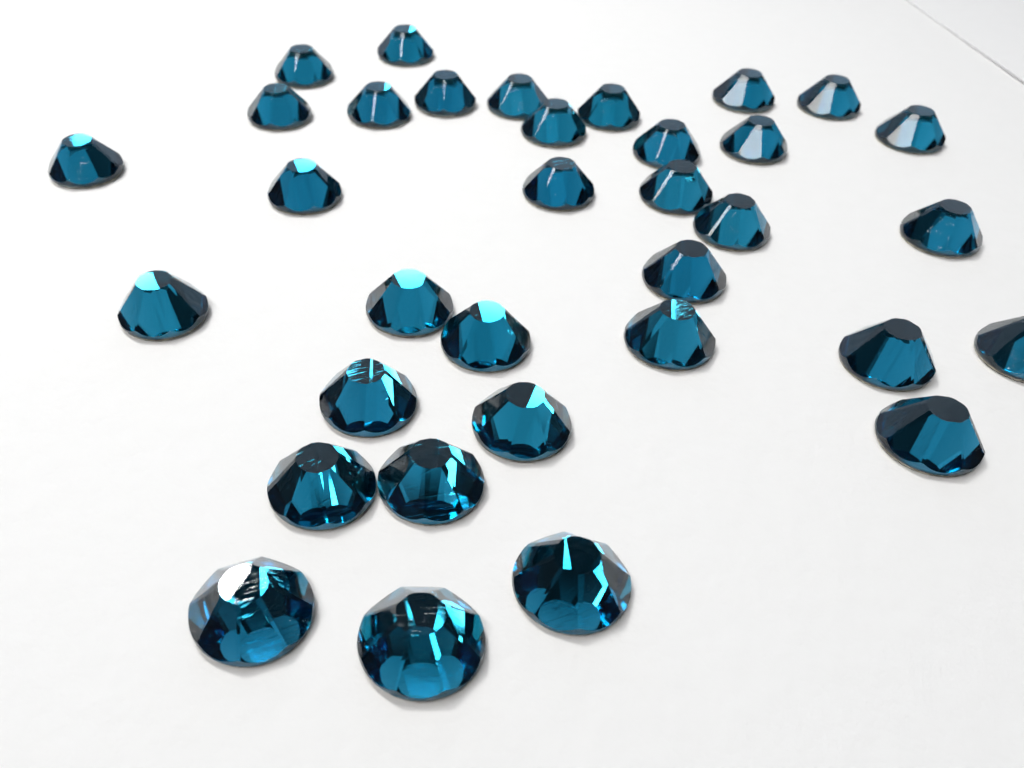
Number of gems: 34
